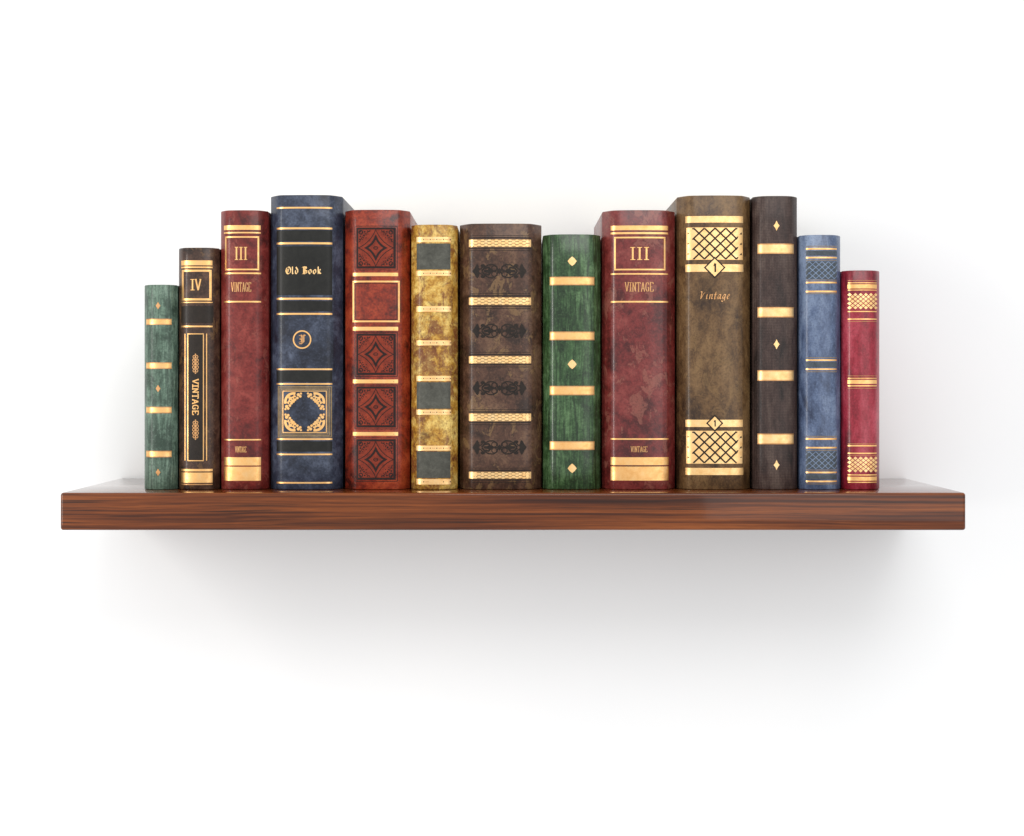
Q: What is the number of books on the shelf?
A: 13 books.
